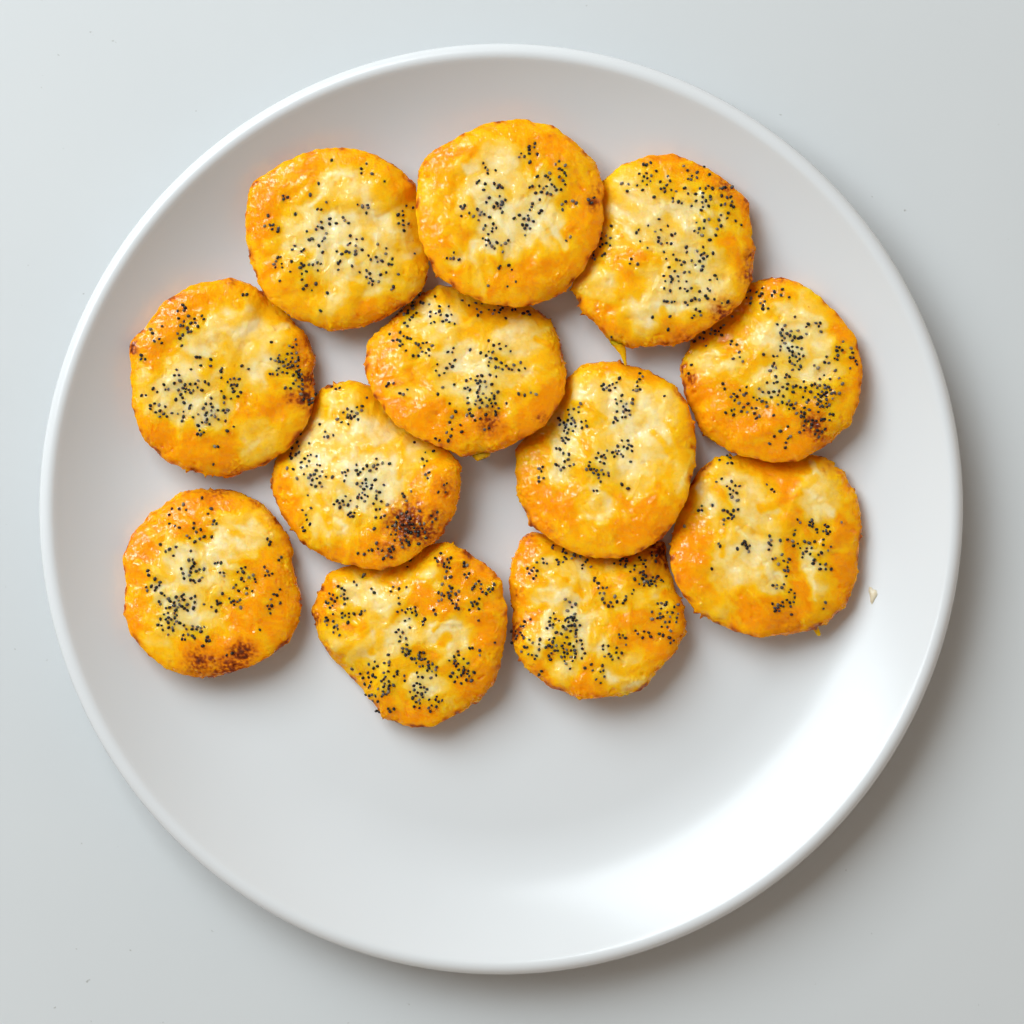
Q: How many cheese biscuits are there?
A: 12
